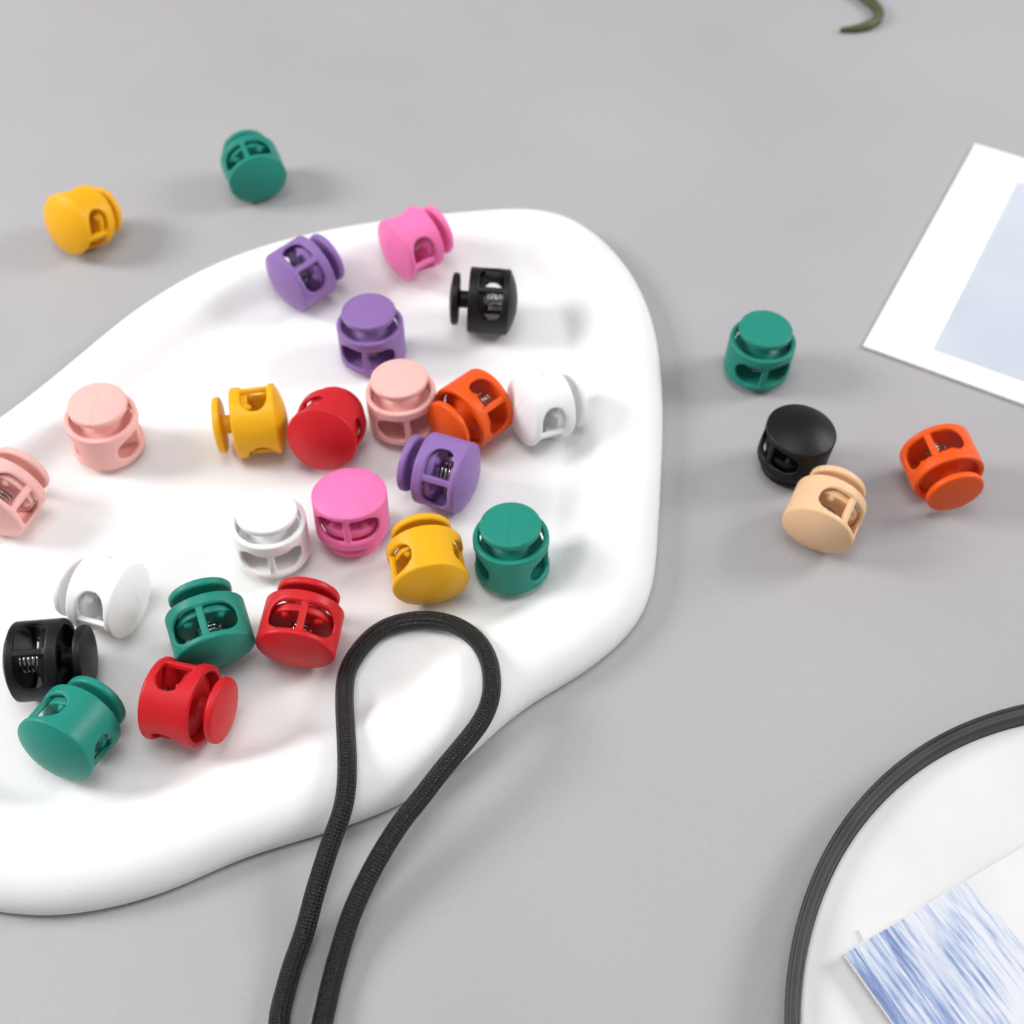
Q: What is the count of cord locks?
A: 28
